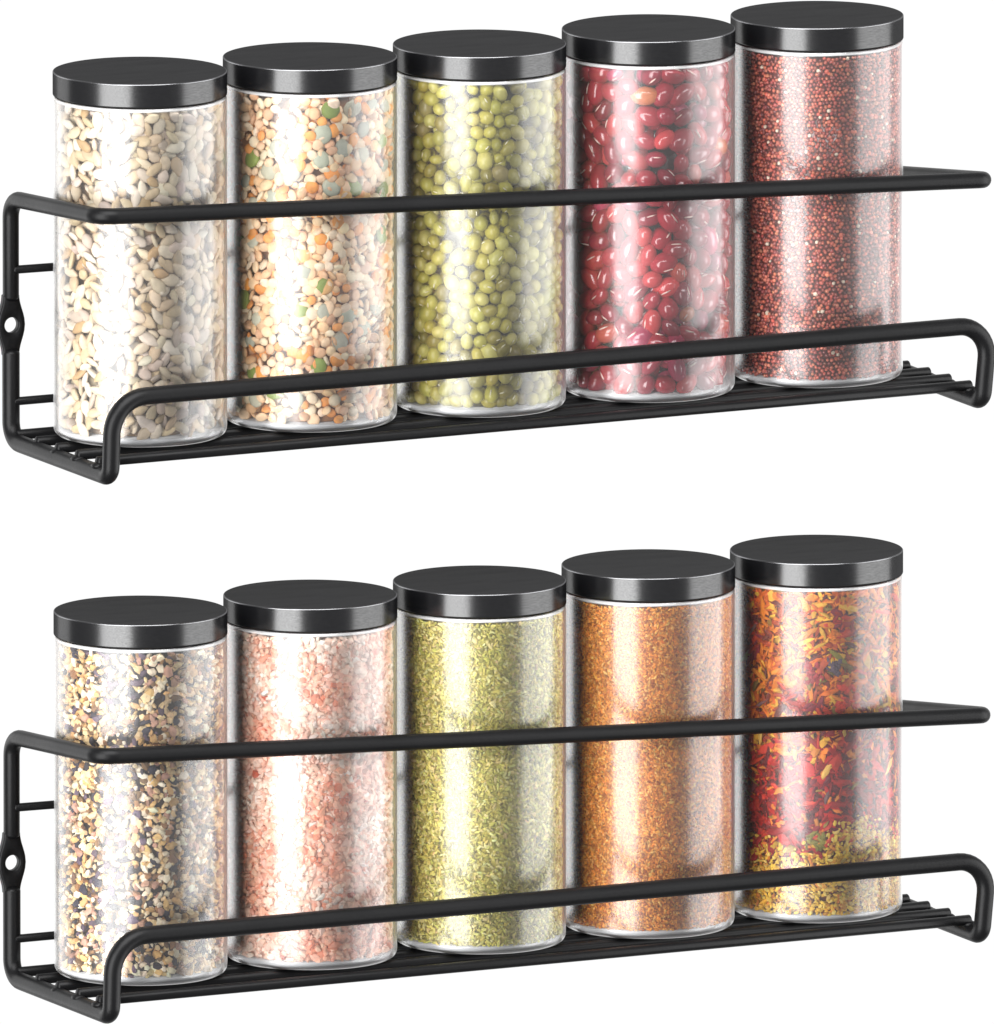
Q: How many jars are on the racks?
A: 10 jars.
